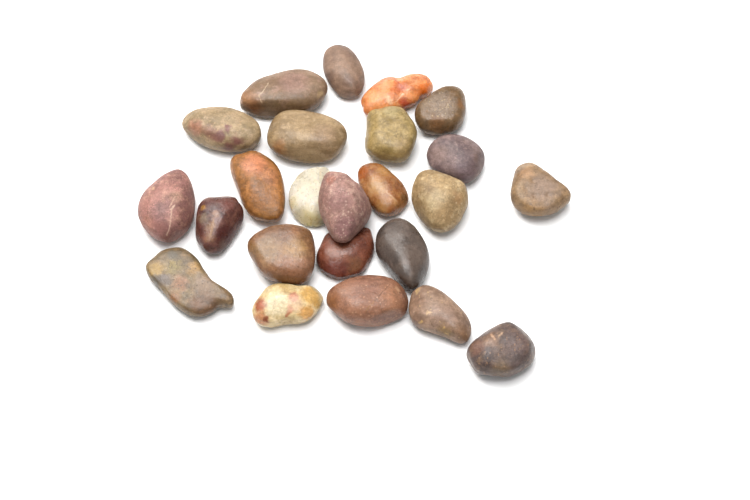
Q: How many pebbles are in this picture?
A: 24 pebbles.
